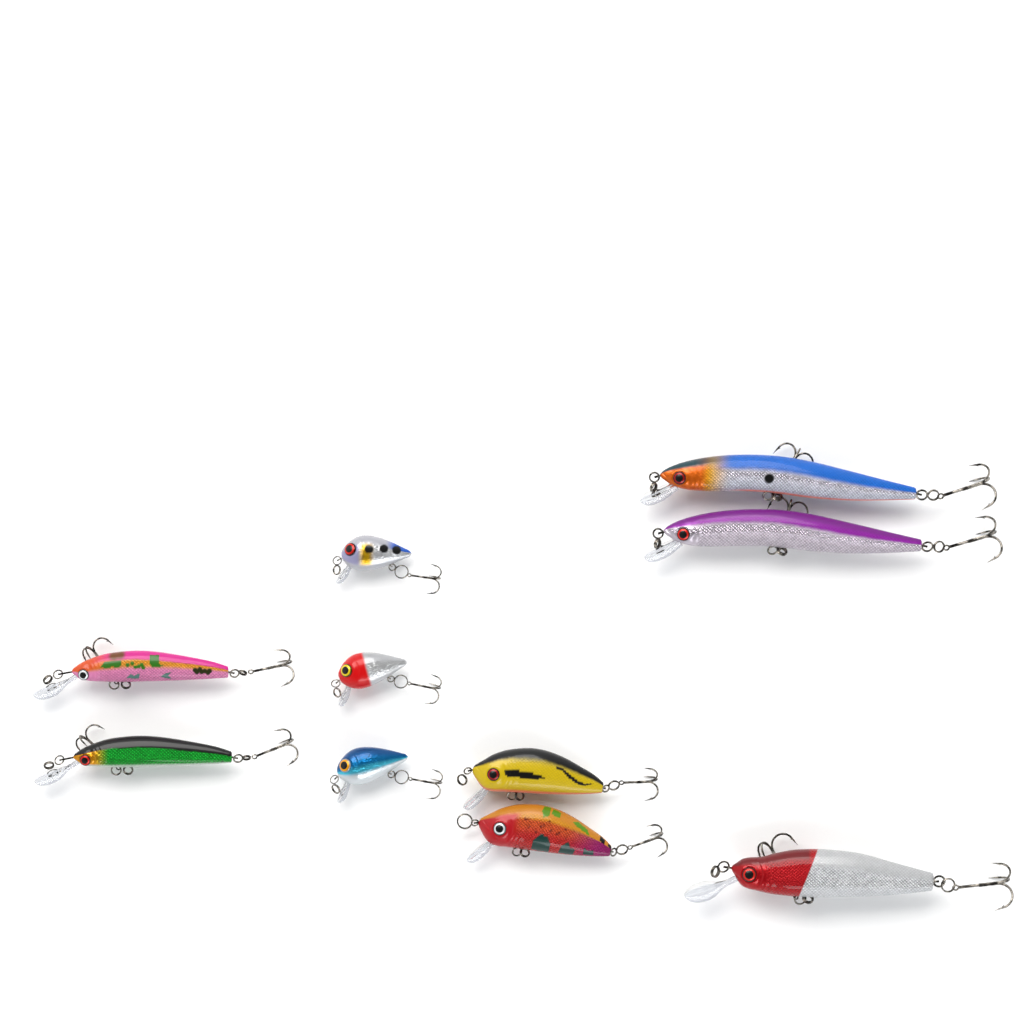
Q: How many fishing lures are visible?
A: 10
